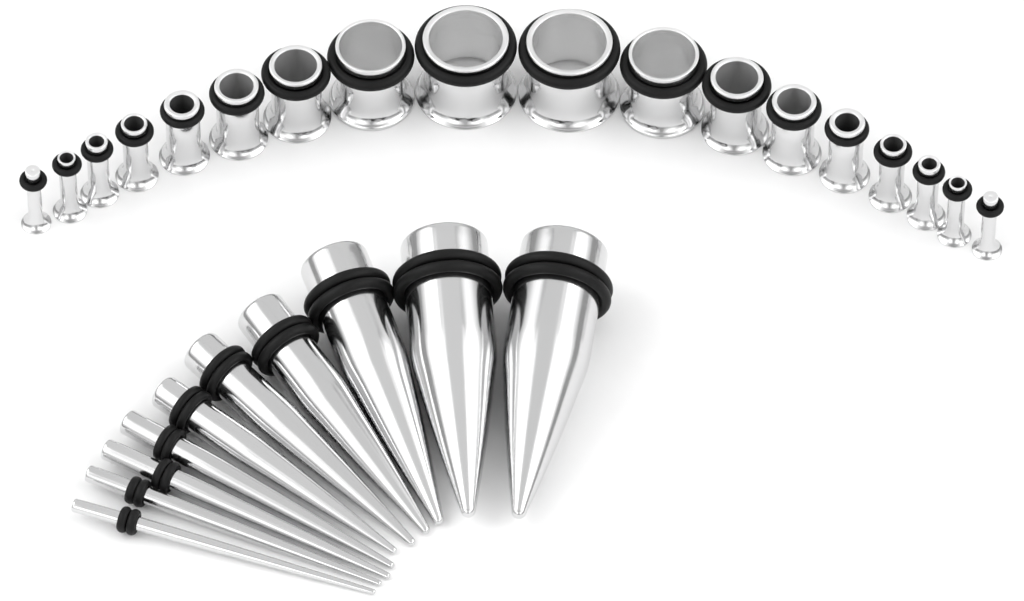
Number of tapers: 10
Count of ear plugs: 18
